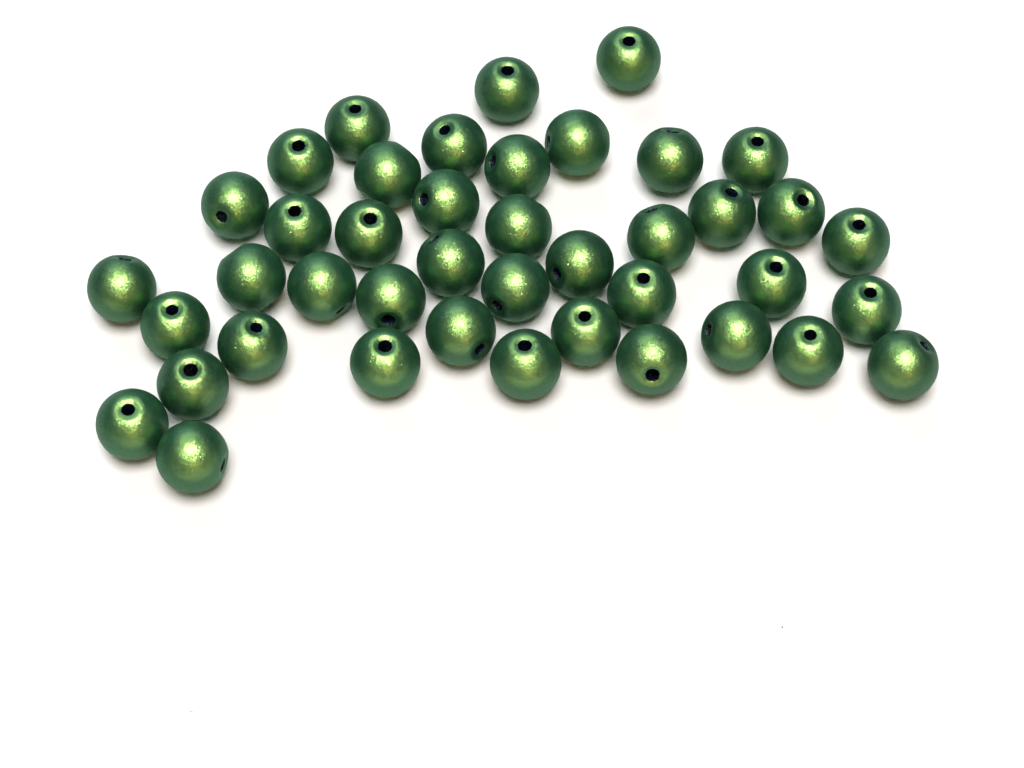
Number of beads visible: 42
